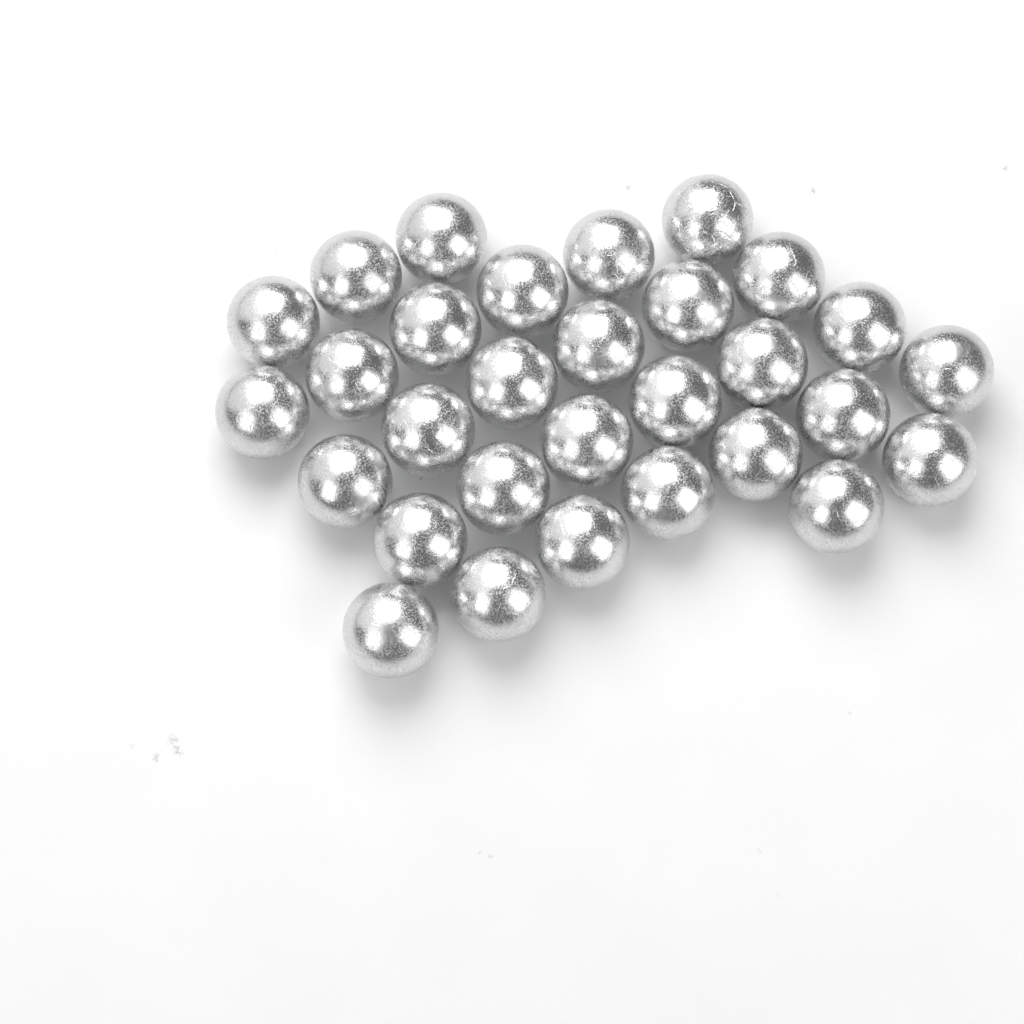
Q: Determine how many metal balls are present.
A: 30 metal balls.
